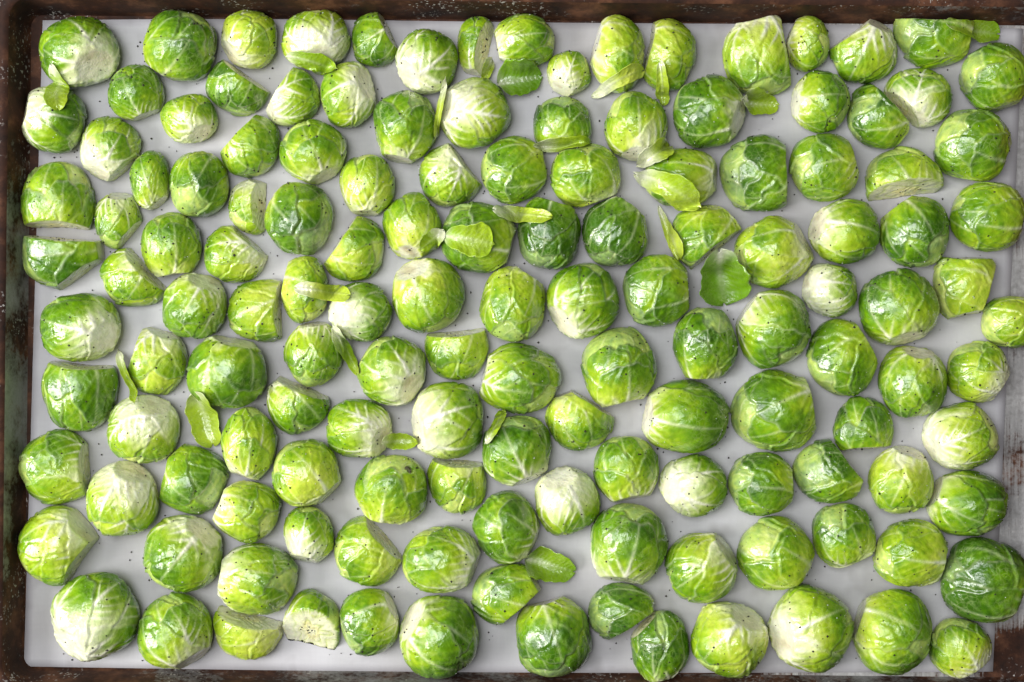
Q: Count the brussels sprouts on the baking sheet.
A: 140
